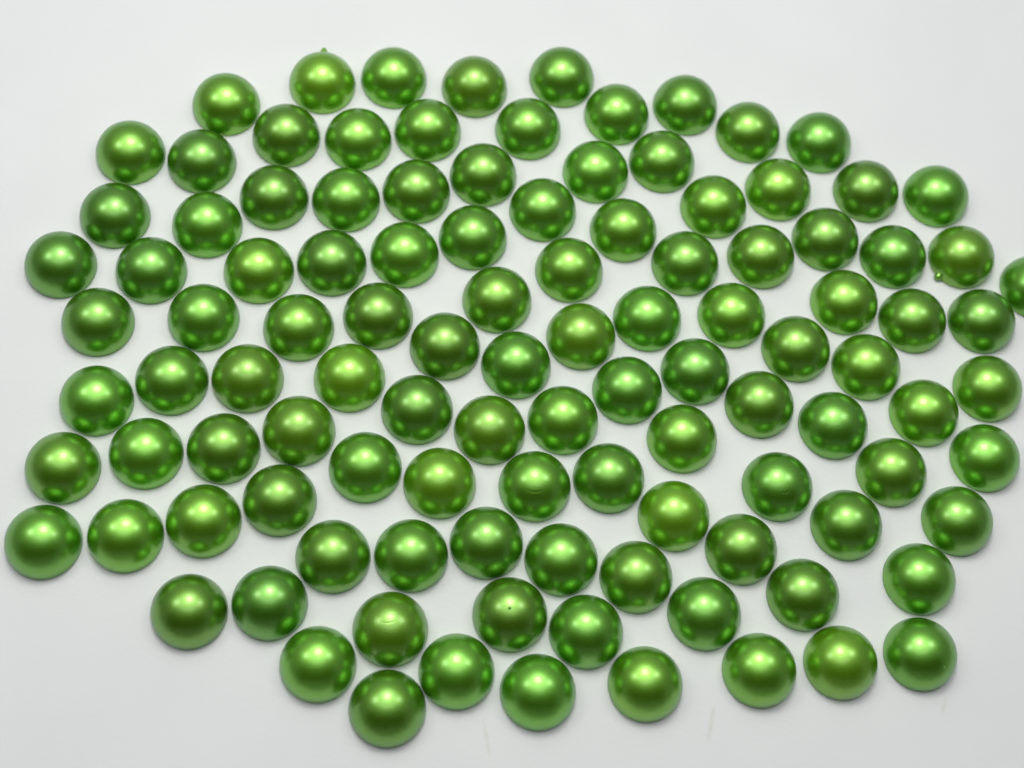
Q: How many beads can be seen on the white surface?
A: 111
